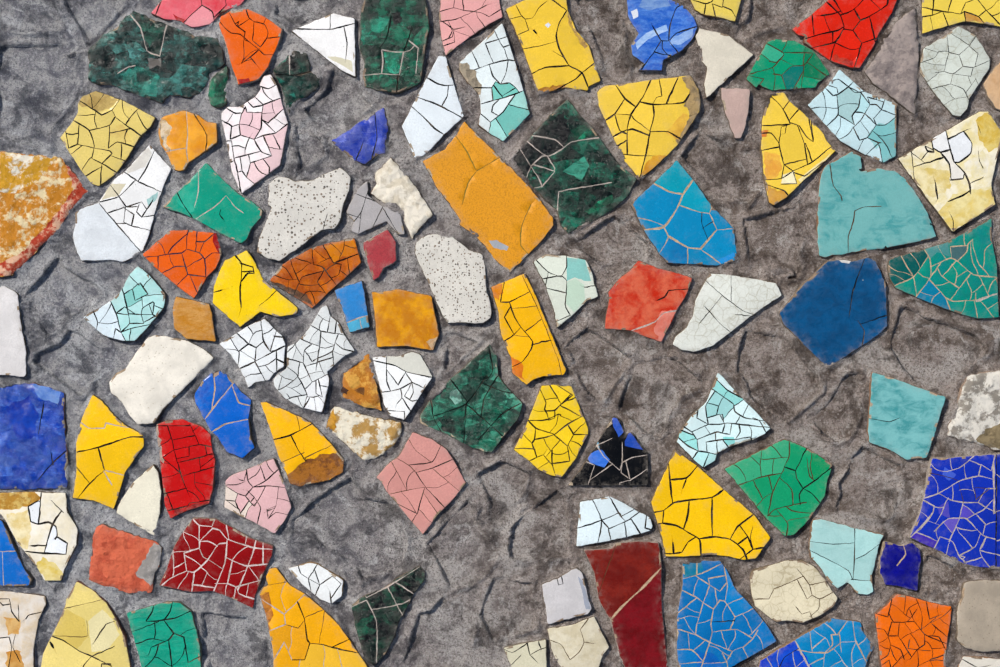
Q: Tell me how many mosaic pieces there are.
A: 101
